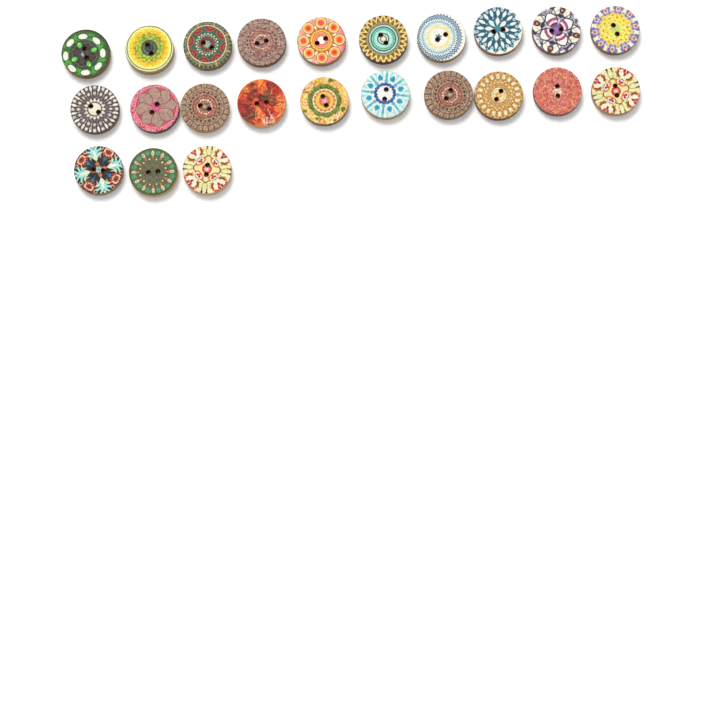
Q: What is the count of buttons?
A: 23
